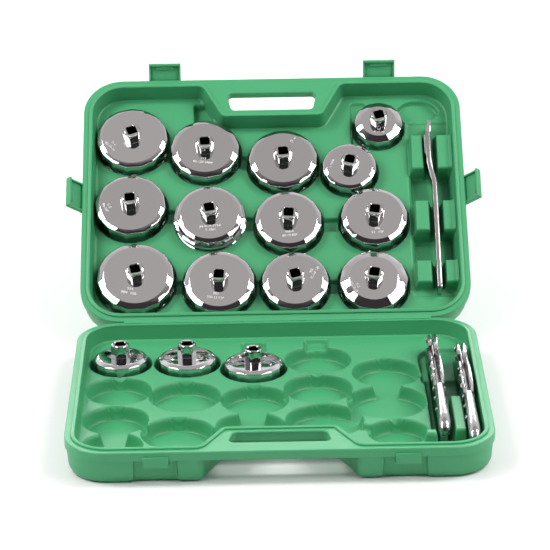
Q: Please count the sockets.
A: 16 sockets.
